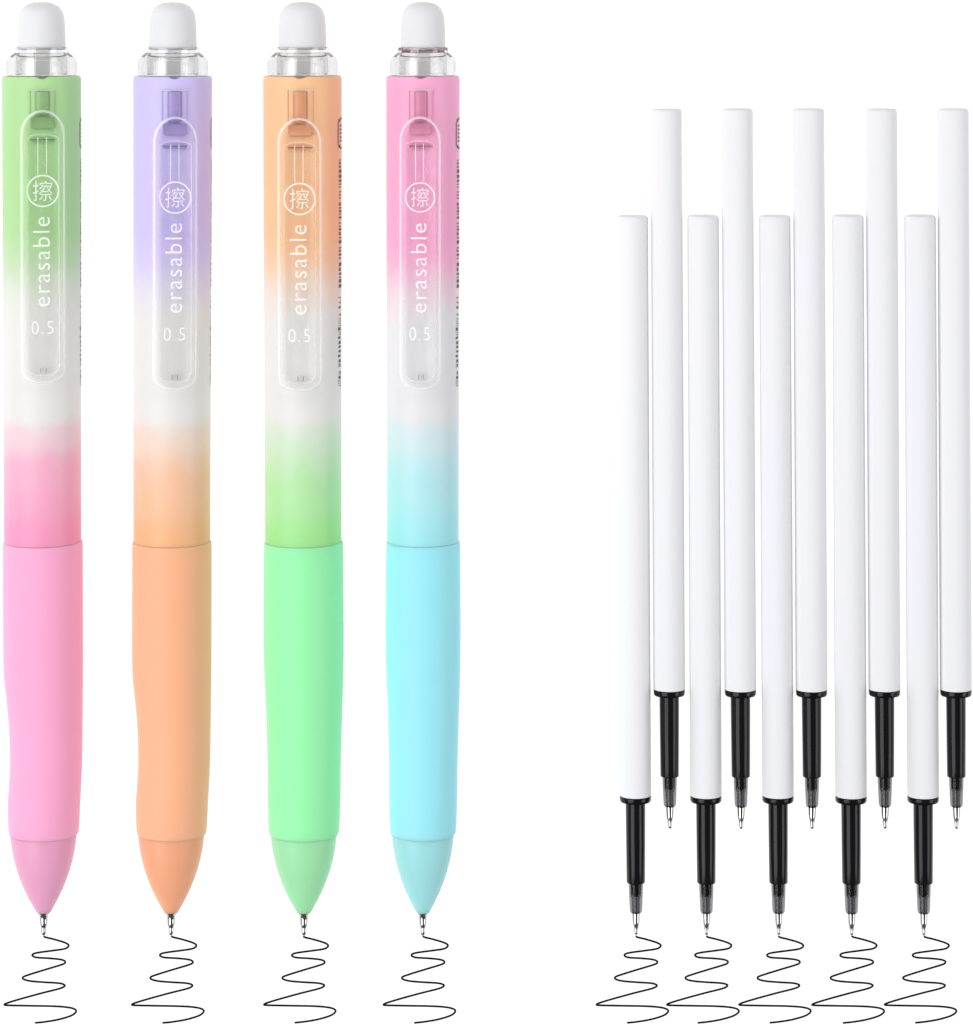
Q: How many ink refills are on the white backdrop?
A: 10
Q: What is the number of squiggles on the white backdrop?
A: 9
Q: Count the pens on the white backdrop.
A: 4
